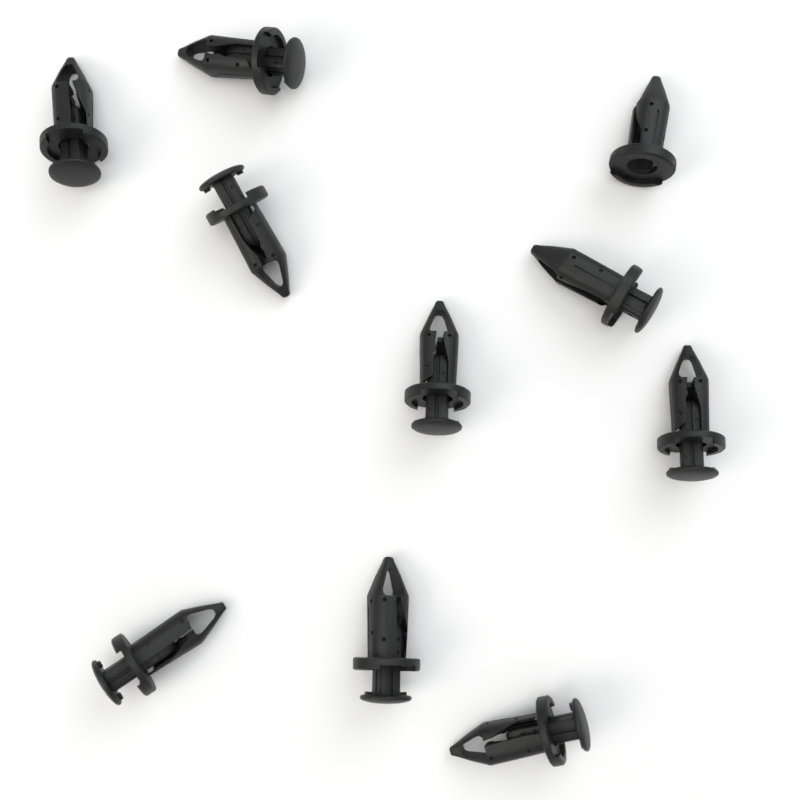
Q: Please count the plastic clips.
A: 10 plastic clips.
